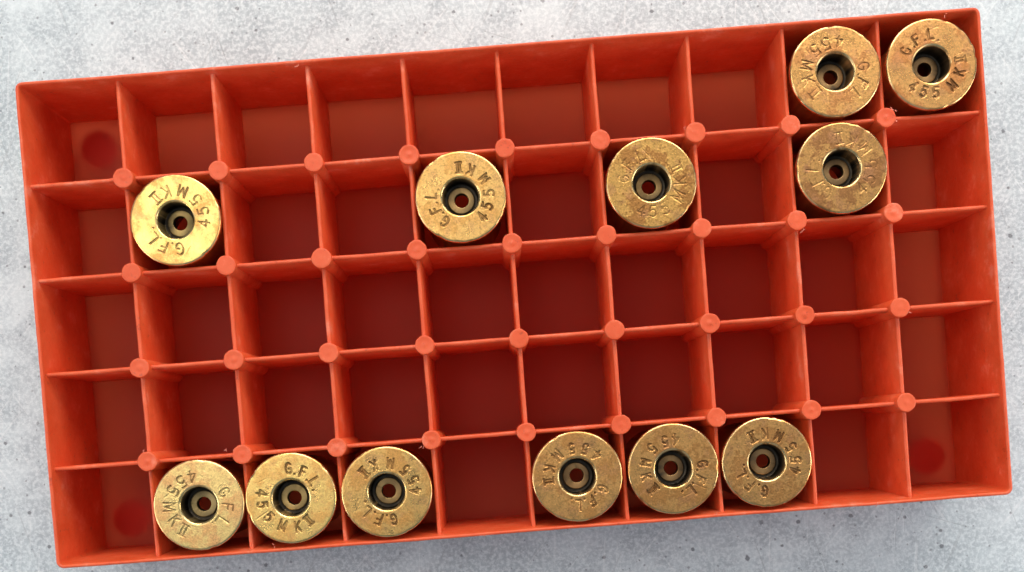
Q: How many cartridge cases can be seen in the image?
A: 12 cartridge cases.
